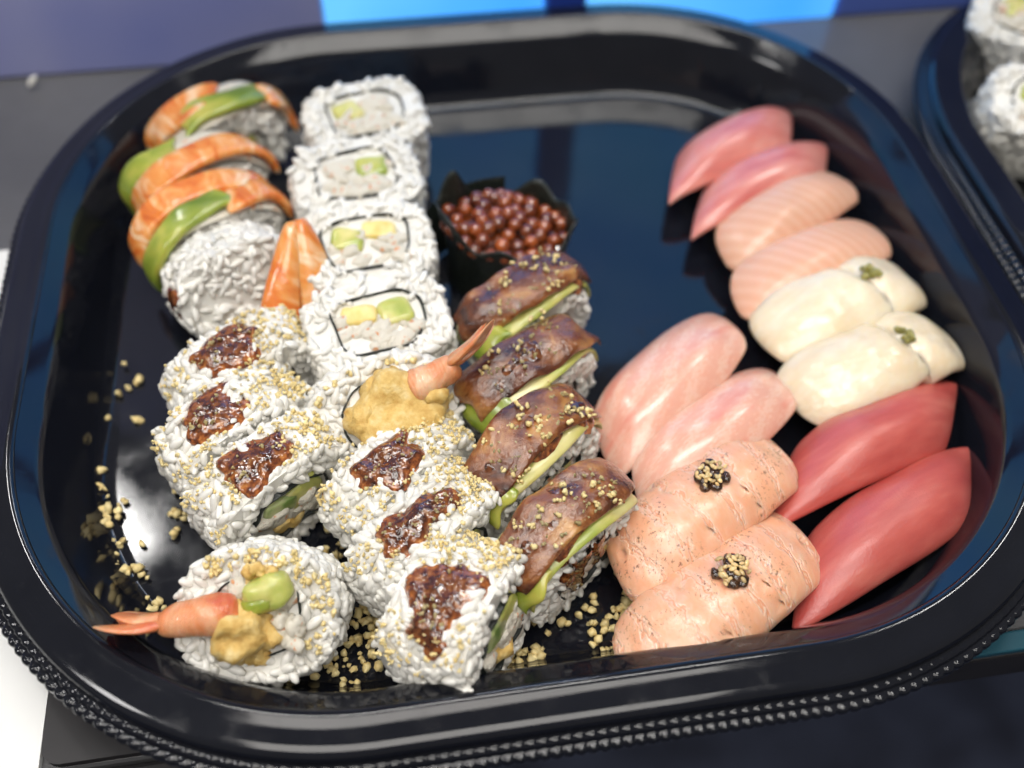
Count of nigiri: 12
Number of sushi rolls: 22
